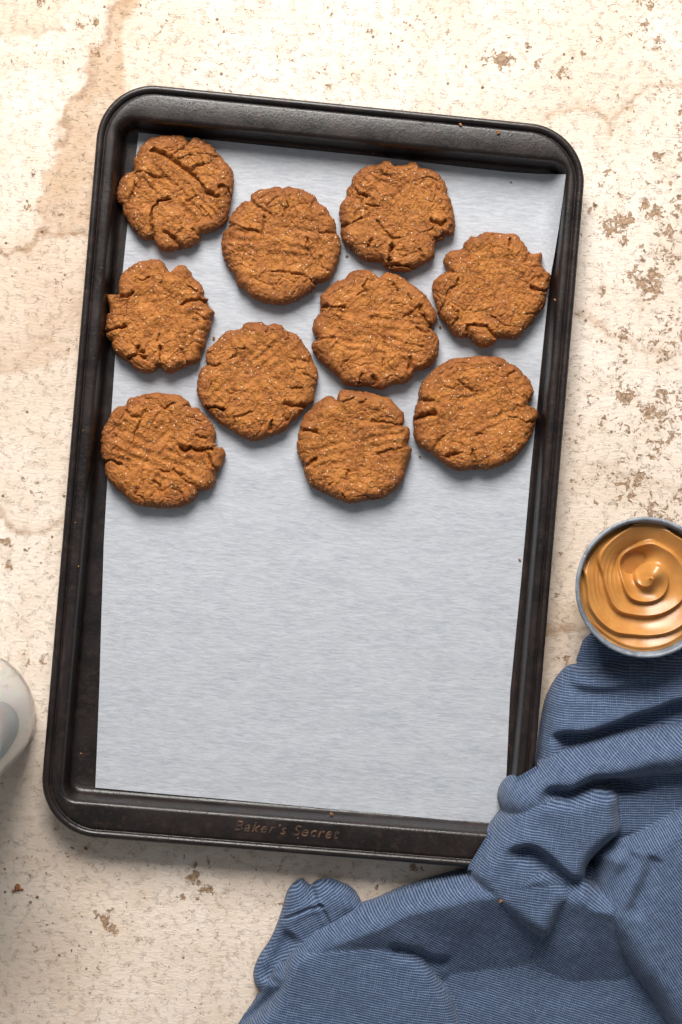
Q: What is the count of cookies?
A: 10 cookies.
